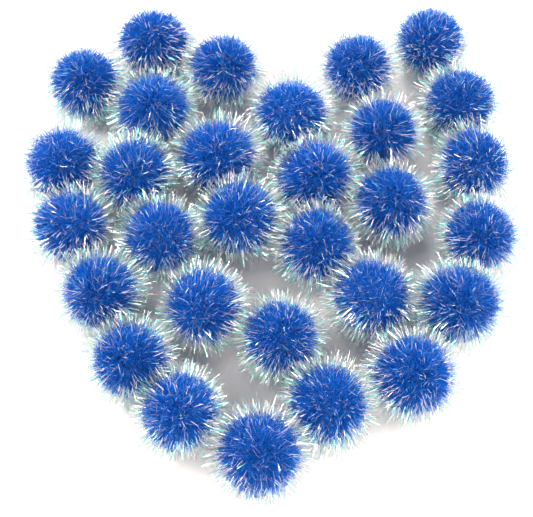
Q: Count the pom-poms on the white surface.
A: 30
